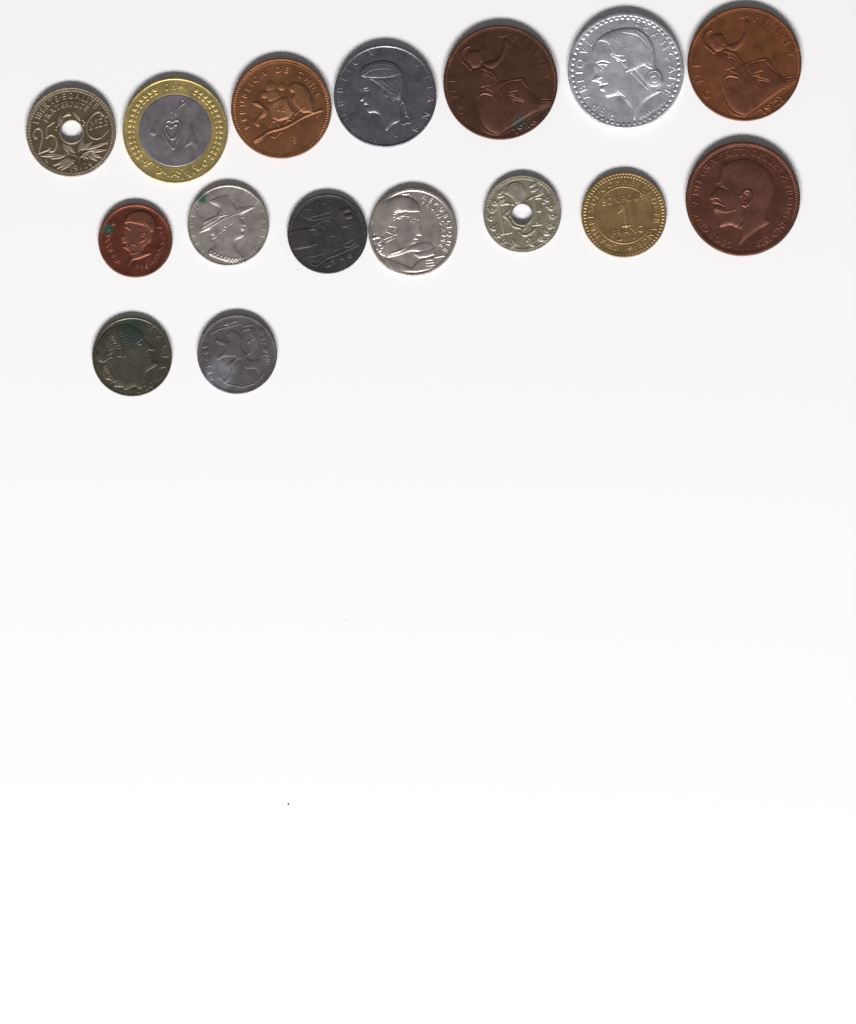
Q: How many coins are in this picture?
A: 16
